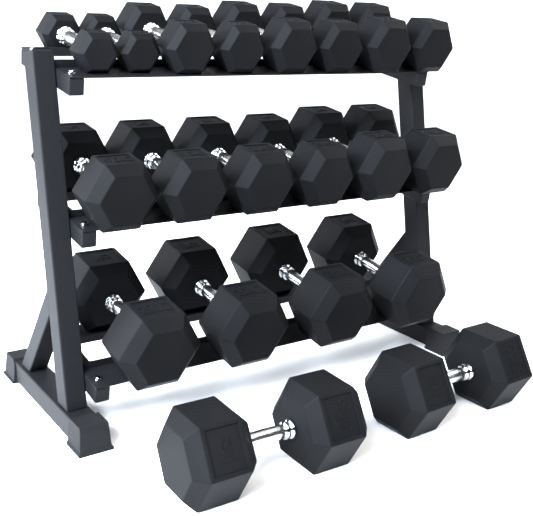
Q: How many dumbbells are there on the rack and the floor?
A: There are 20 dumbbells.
